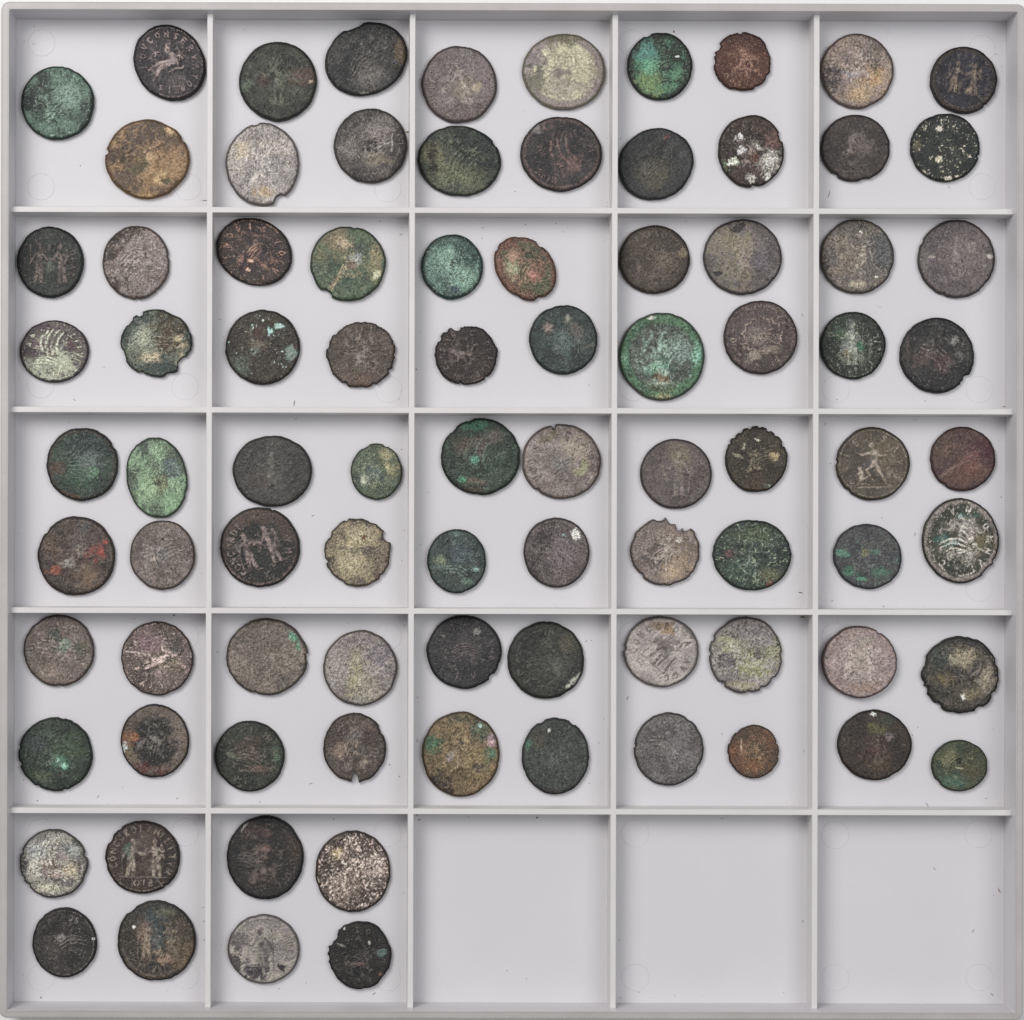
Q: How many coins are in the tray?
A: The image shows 87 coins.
